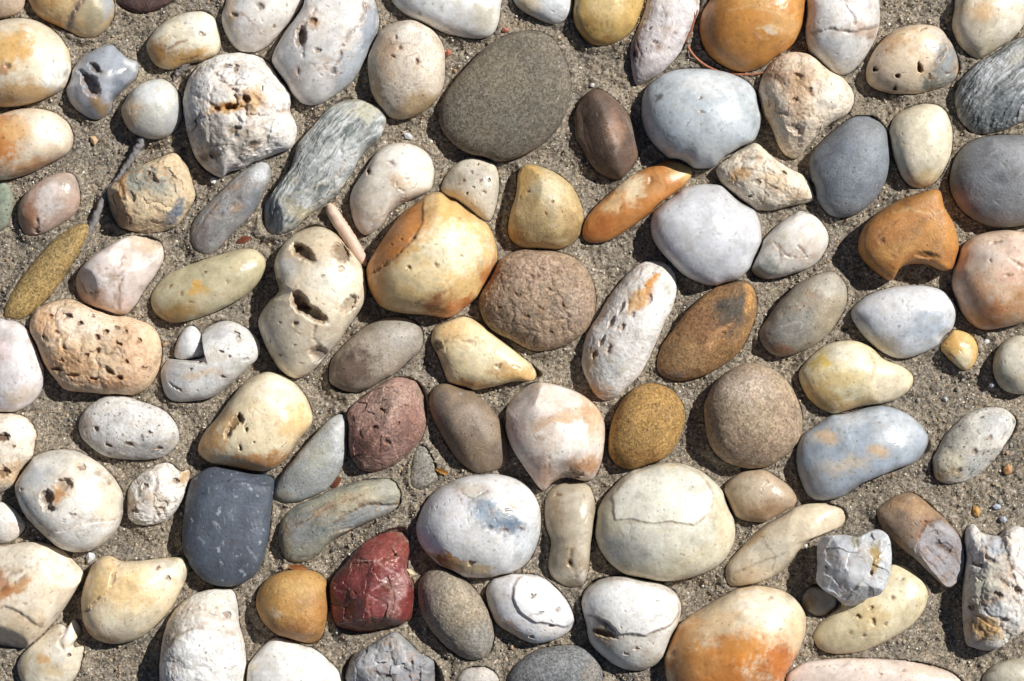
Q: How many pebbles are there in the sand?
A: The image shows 104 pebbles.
